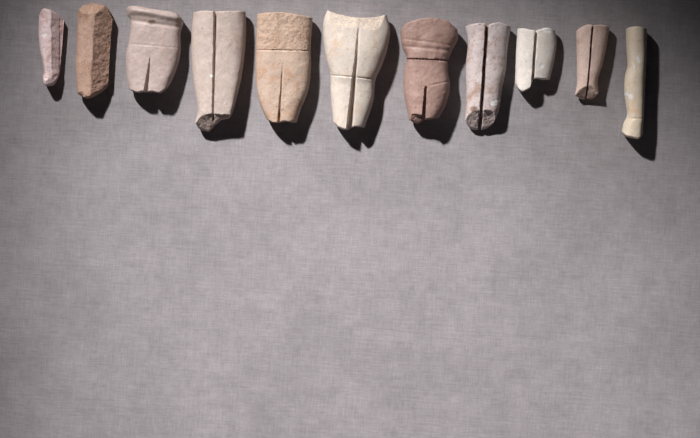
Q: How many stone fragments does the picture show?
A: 11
